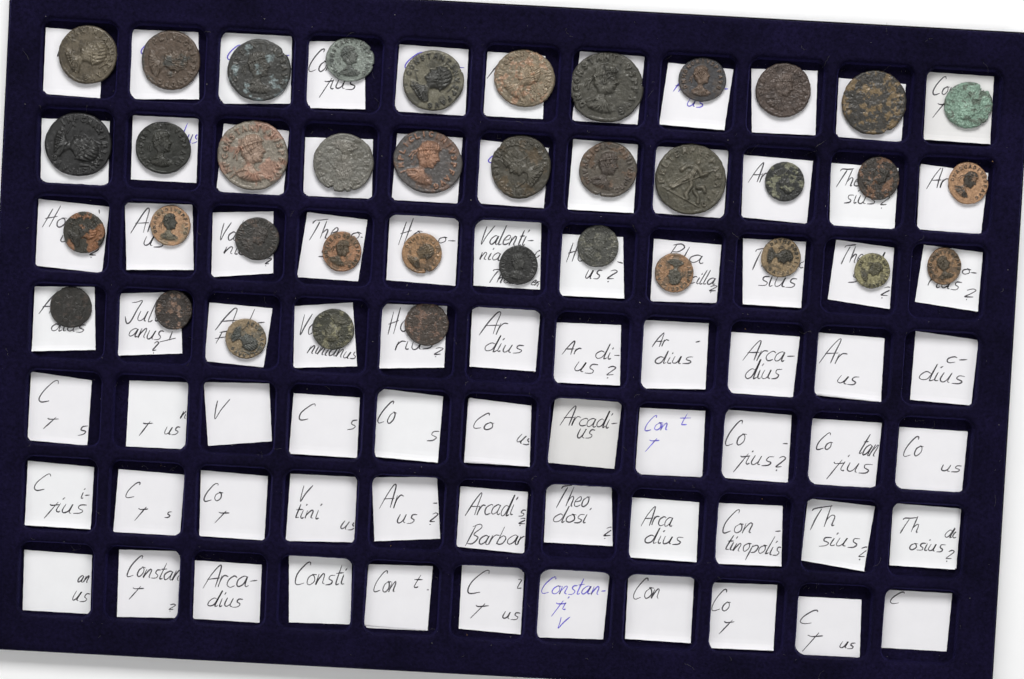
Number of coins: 38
